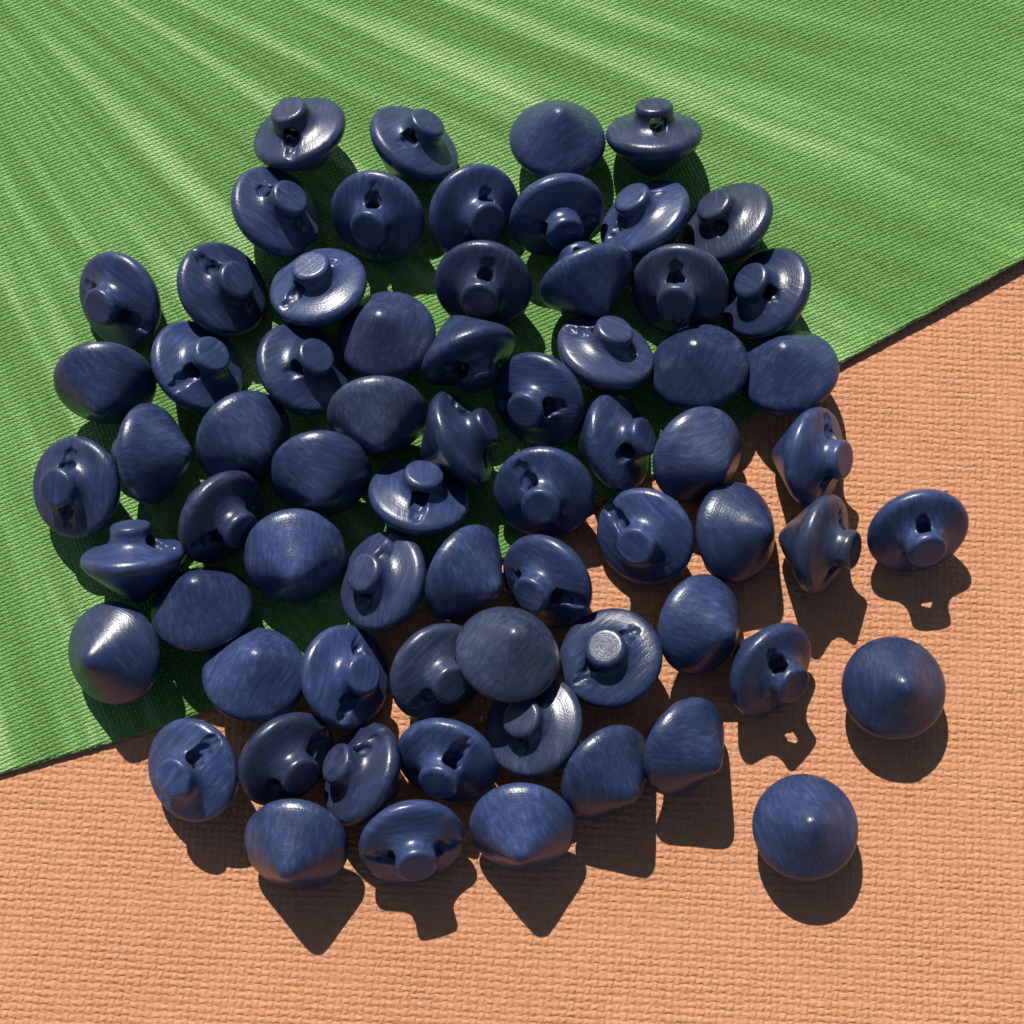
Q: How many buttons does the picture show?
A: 68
